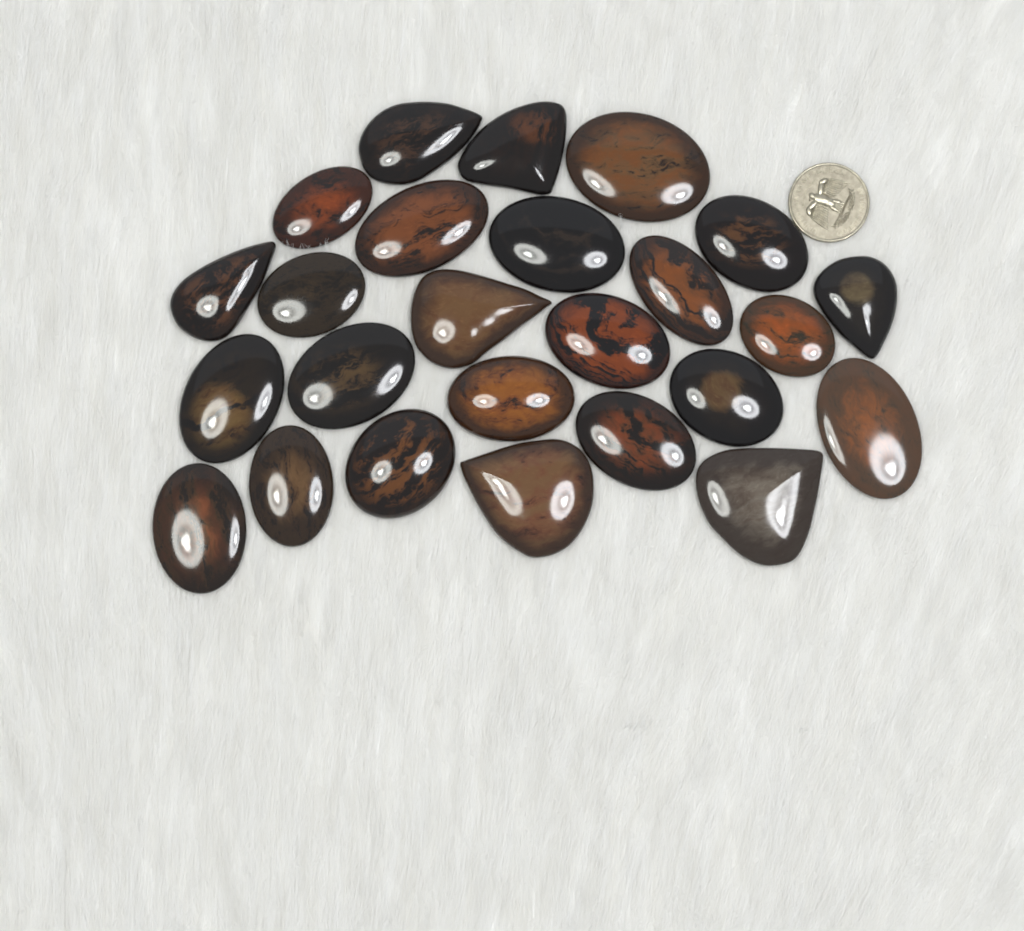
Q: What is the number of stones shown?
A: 25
